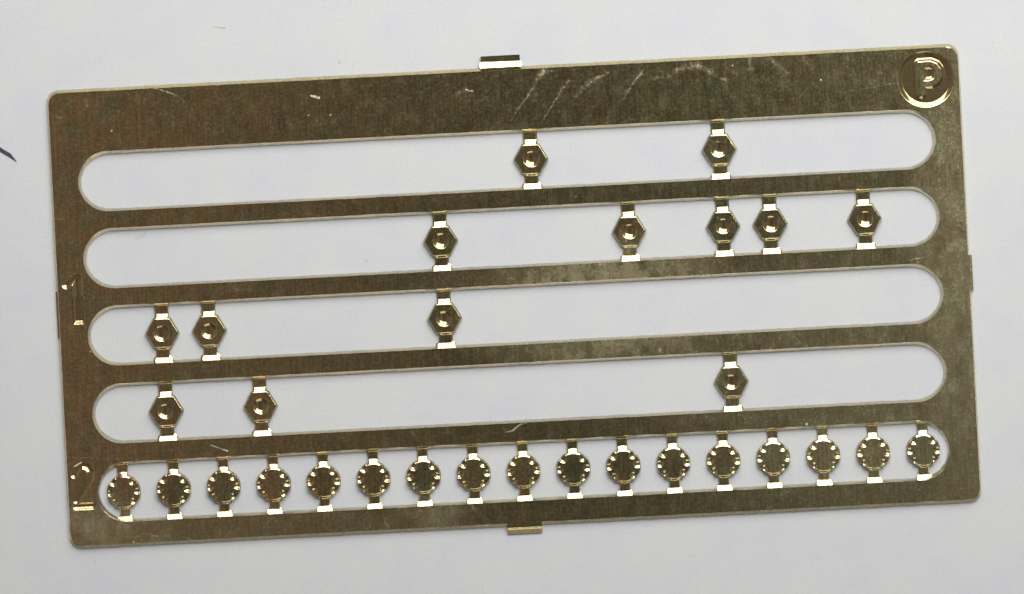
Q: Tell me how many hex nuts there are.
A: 13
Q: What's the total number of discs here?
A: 17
